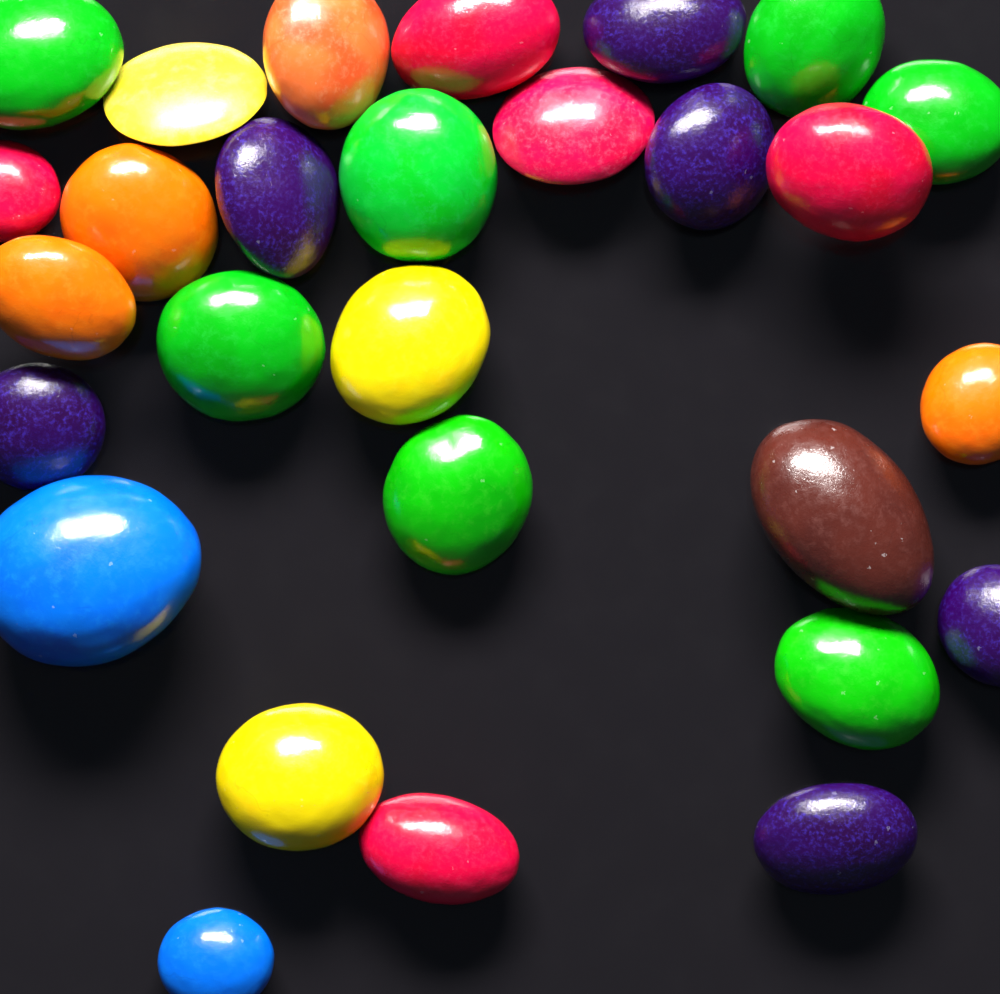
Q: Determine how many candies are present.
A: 28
